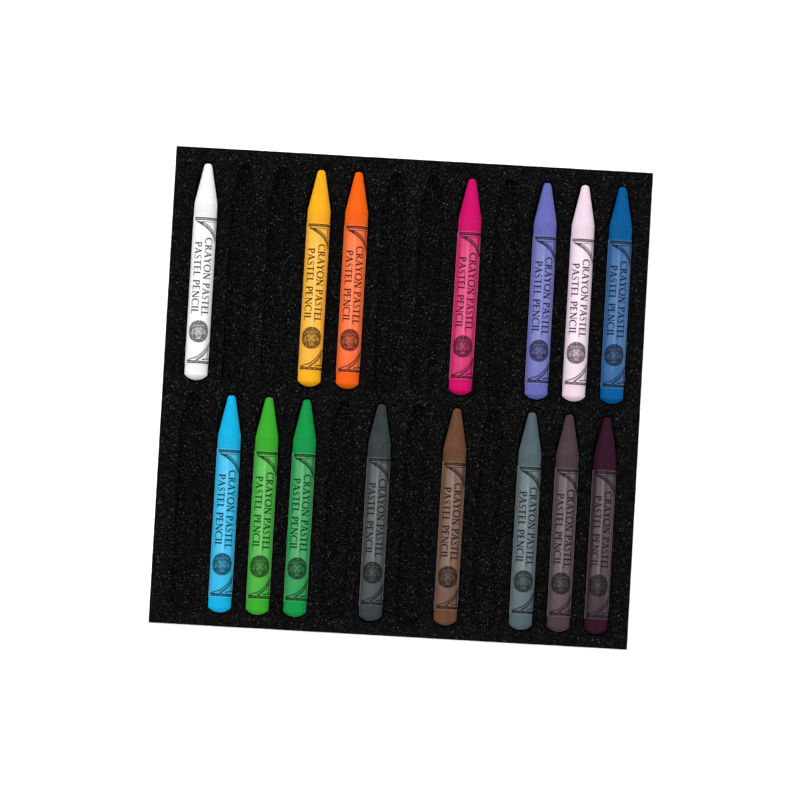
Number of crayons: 15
